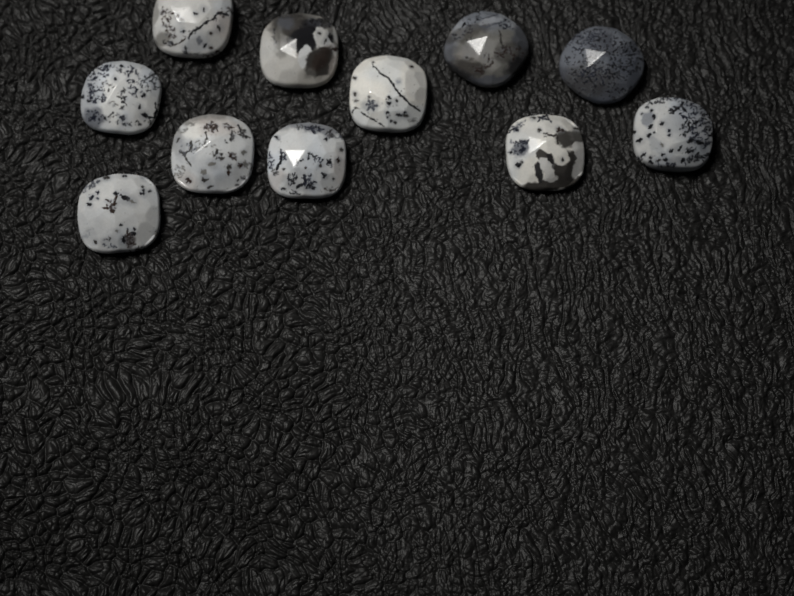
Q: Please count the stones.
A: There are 11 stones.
